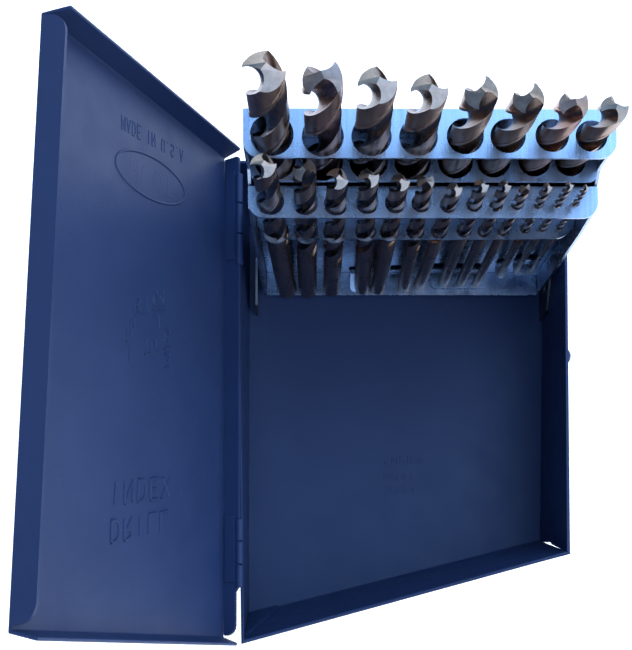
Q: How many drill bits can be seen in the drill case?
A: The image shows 21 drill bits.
